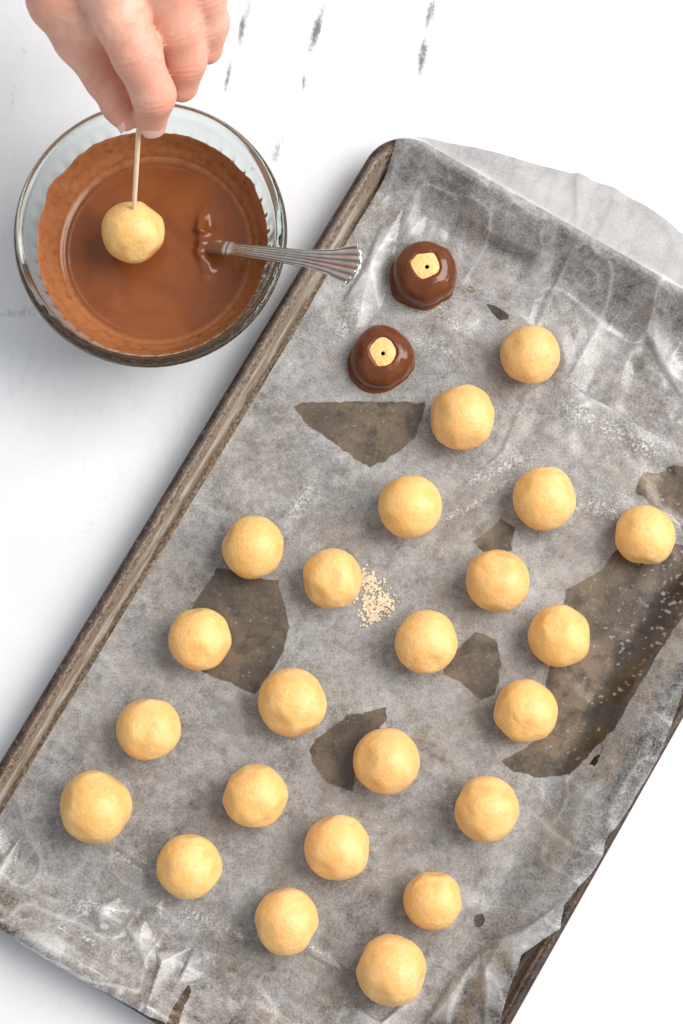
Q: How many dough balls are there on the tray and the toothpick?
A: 24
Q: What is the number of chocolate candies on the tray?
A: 2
